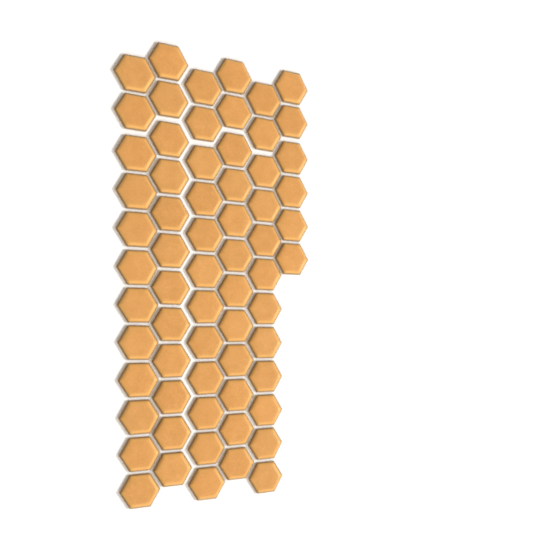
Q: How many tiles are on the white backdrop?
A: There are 66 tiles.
